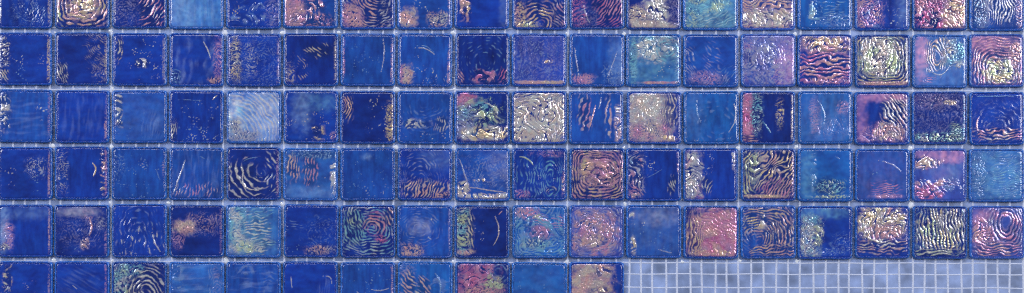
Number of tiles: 101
